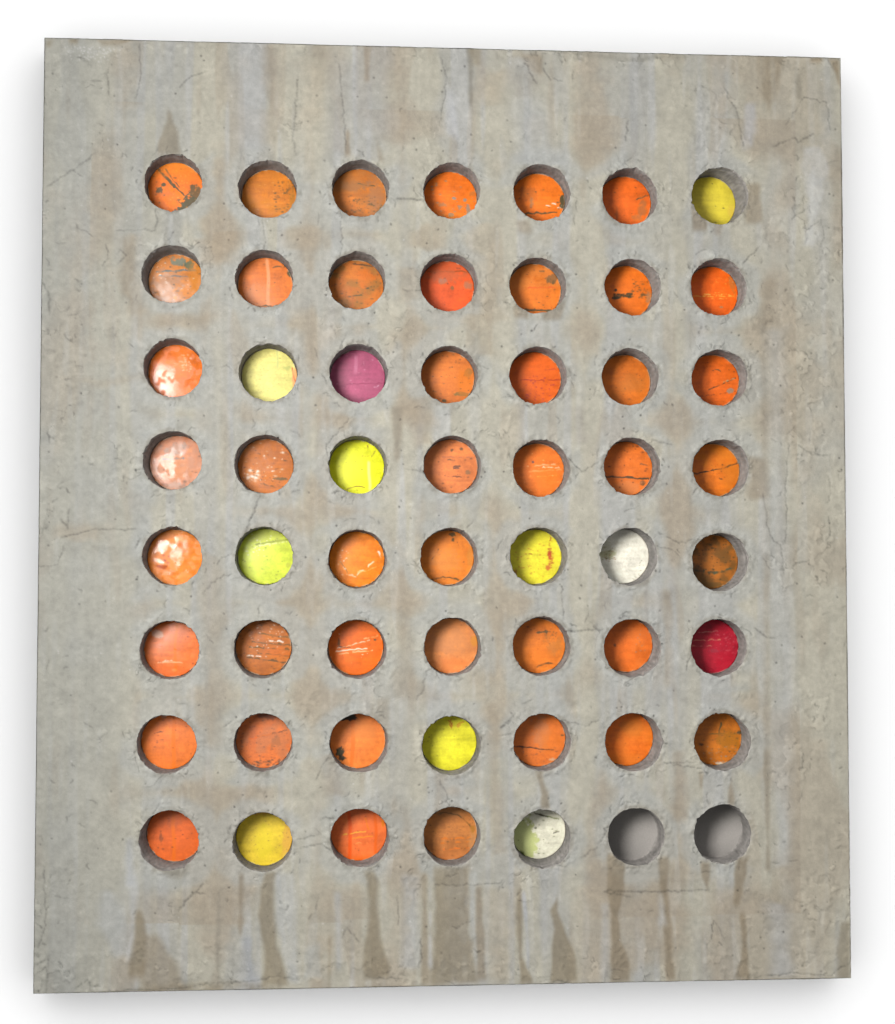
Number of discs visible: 54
